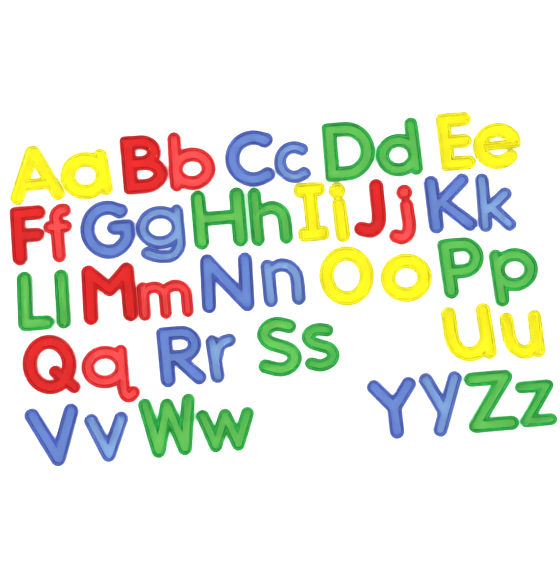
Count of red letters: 10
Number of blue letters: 14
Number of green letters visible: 14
